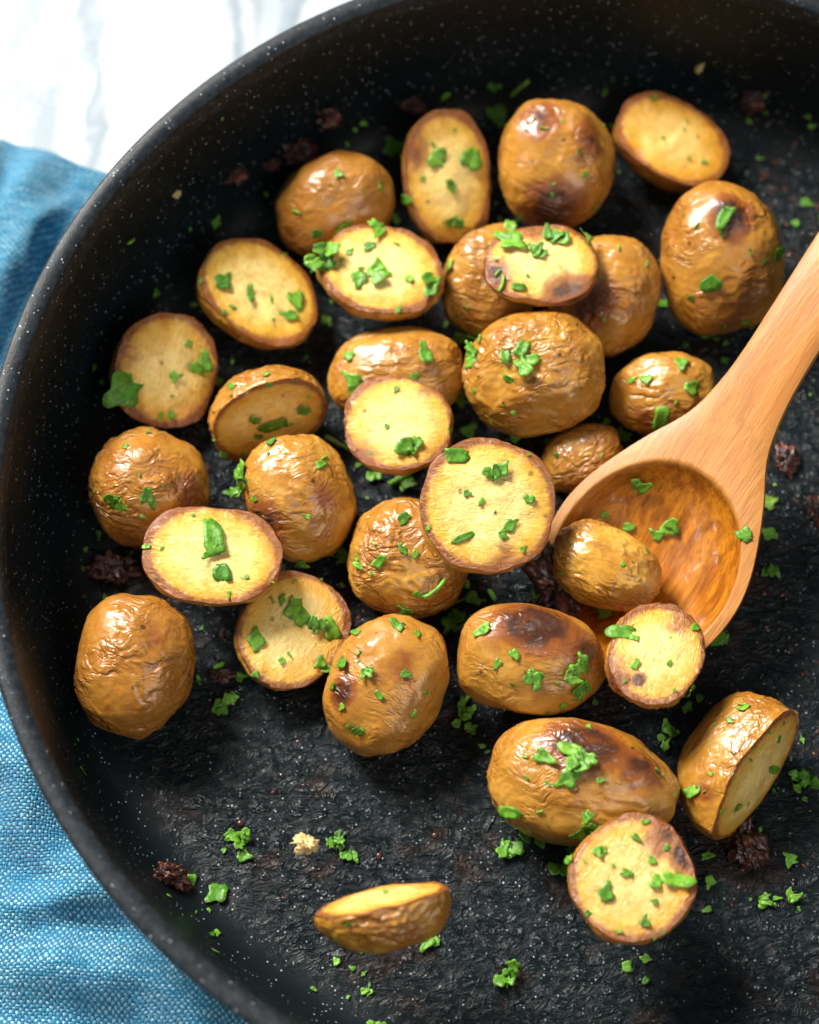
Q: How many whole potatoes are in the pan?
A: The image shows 17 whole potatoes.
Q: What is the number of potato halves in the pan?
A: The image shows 15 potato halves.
